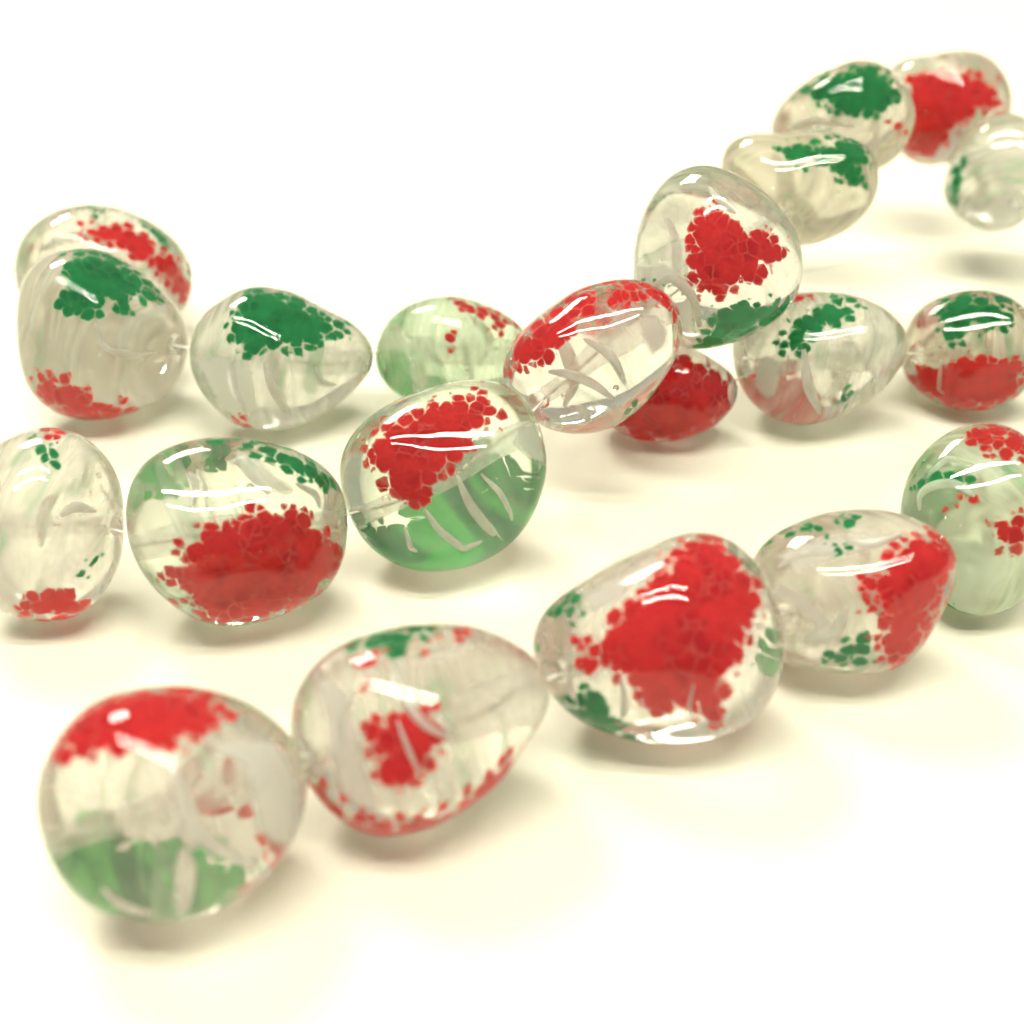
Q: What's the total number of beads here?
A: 21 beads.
